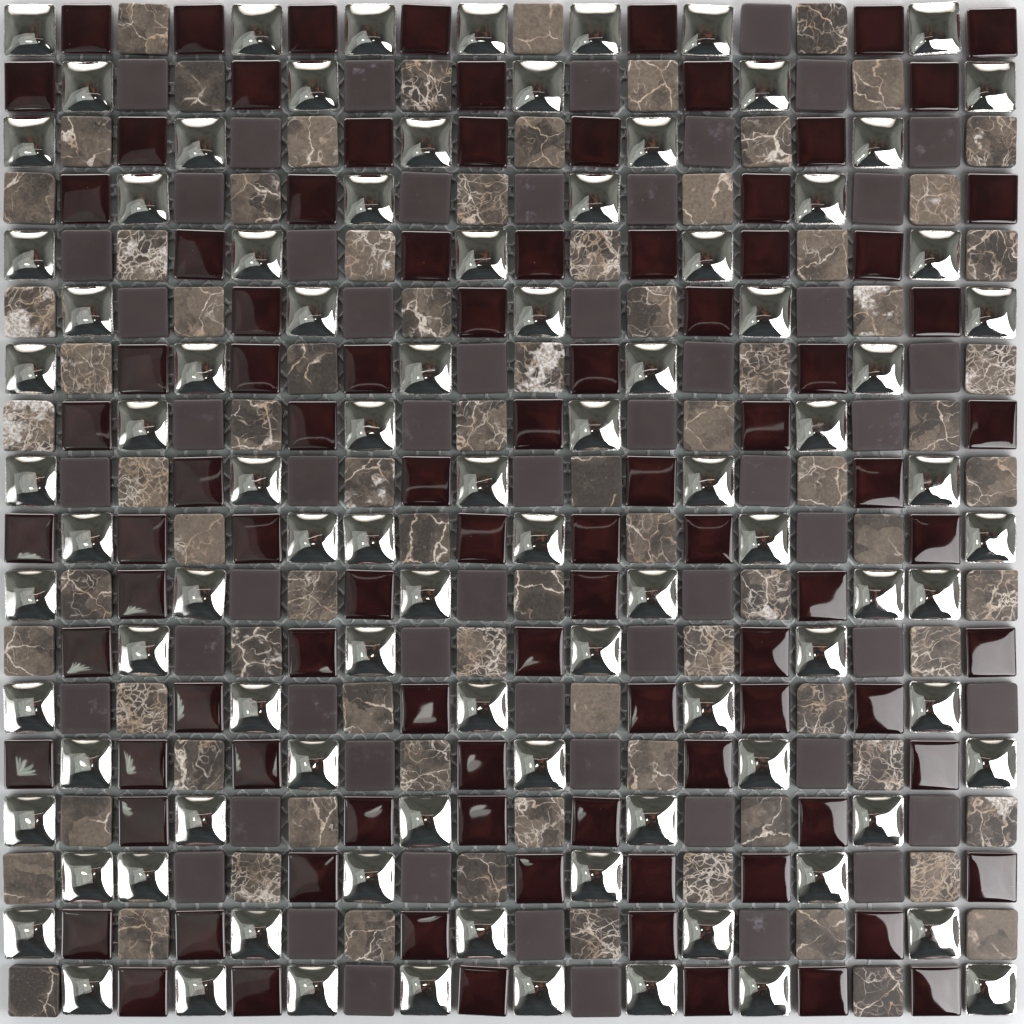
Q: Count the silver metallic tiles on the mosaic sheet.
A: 94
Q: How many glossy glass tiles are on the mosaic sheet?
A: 93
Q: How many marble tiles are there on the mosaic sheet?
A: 81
